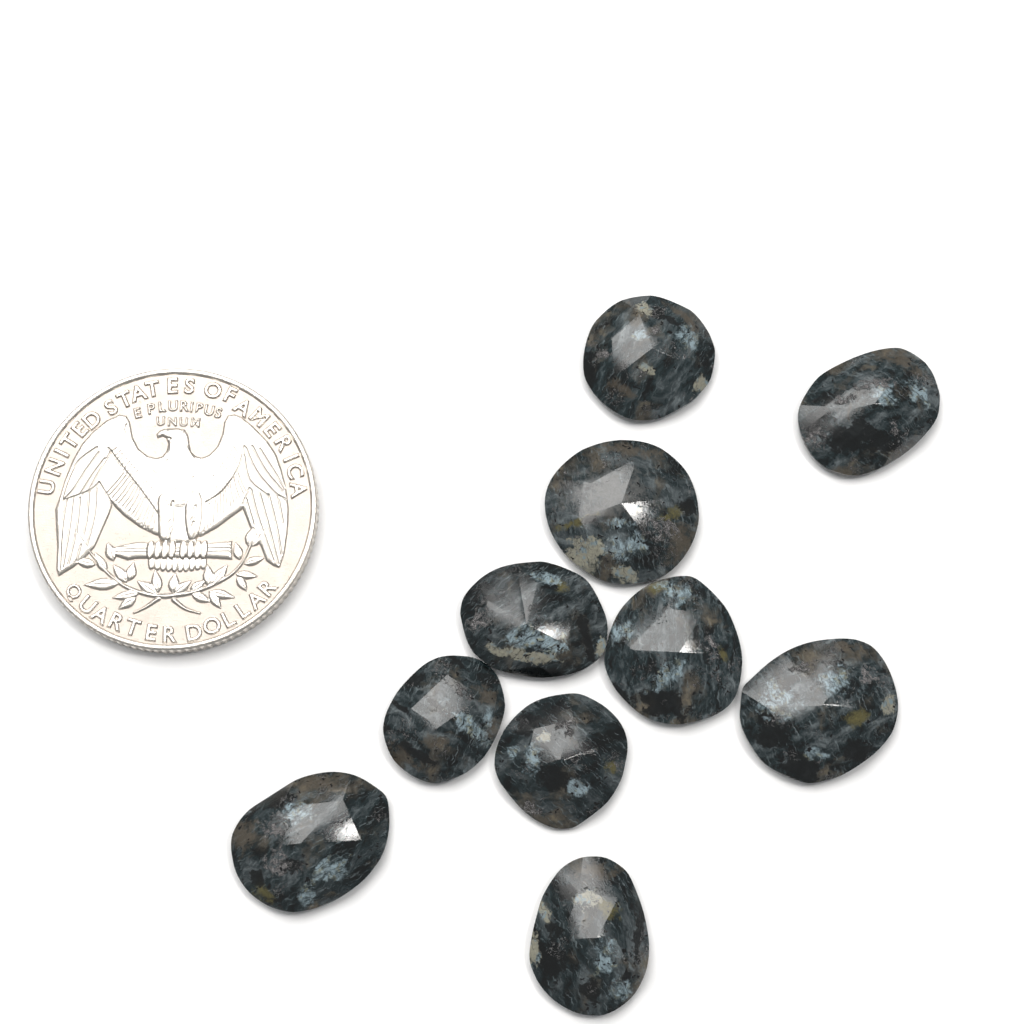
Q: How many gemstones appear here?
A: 10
